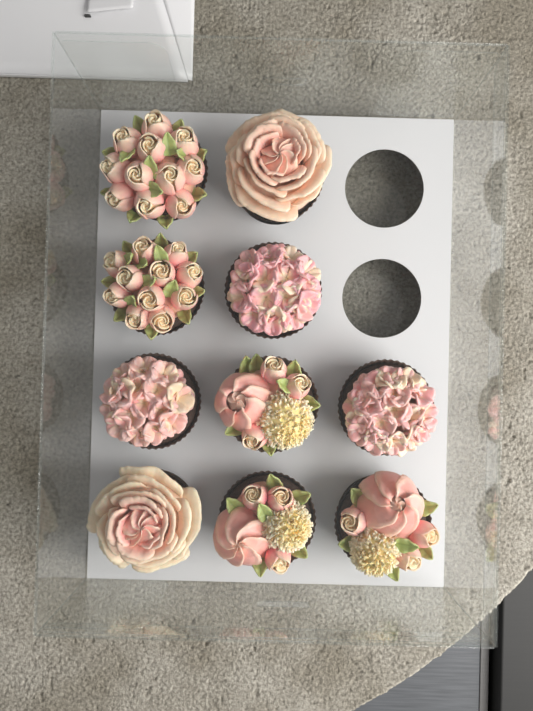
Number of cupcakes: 10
